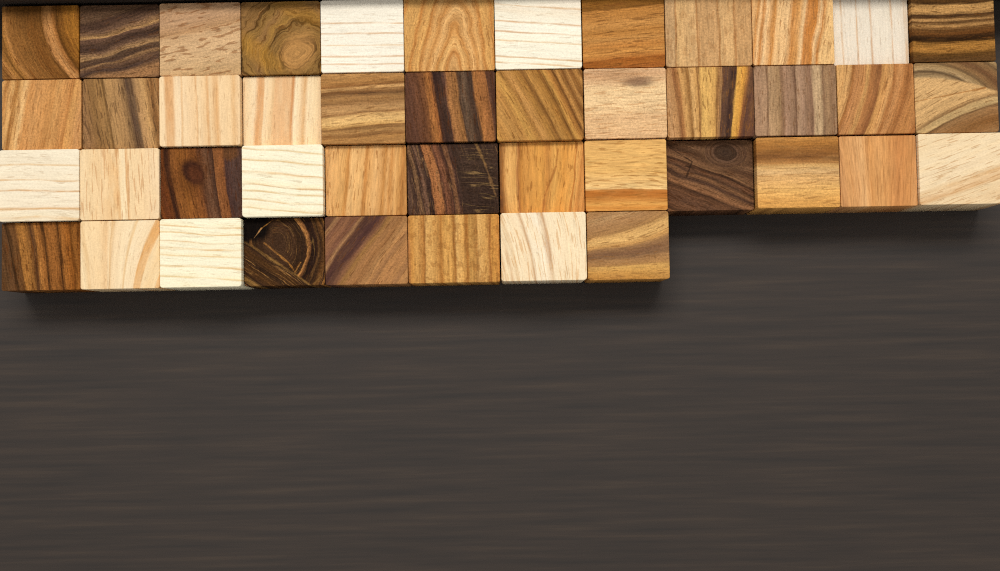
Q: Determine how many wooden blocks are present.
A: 44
